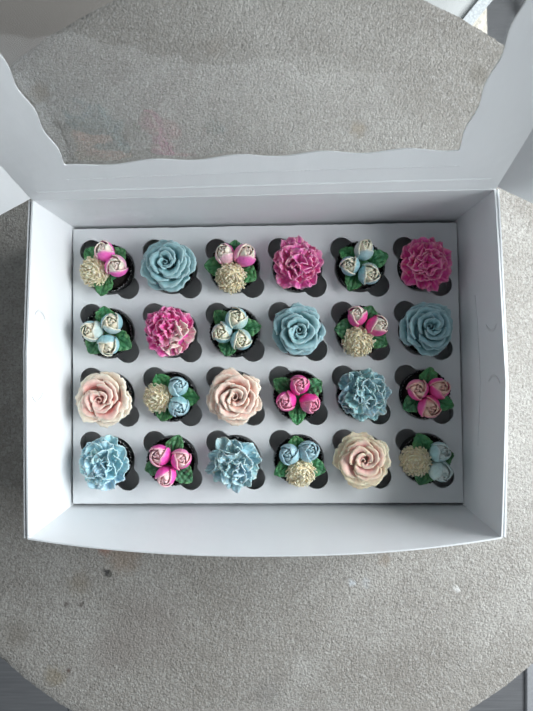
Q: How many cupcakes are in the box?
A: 24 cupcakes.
